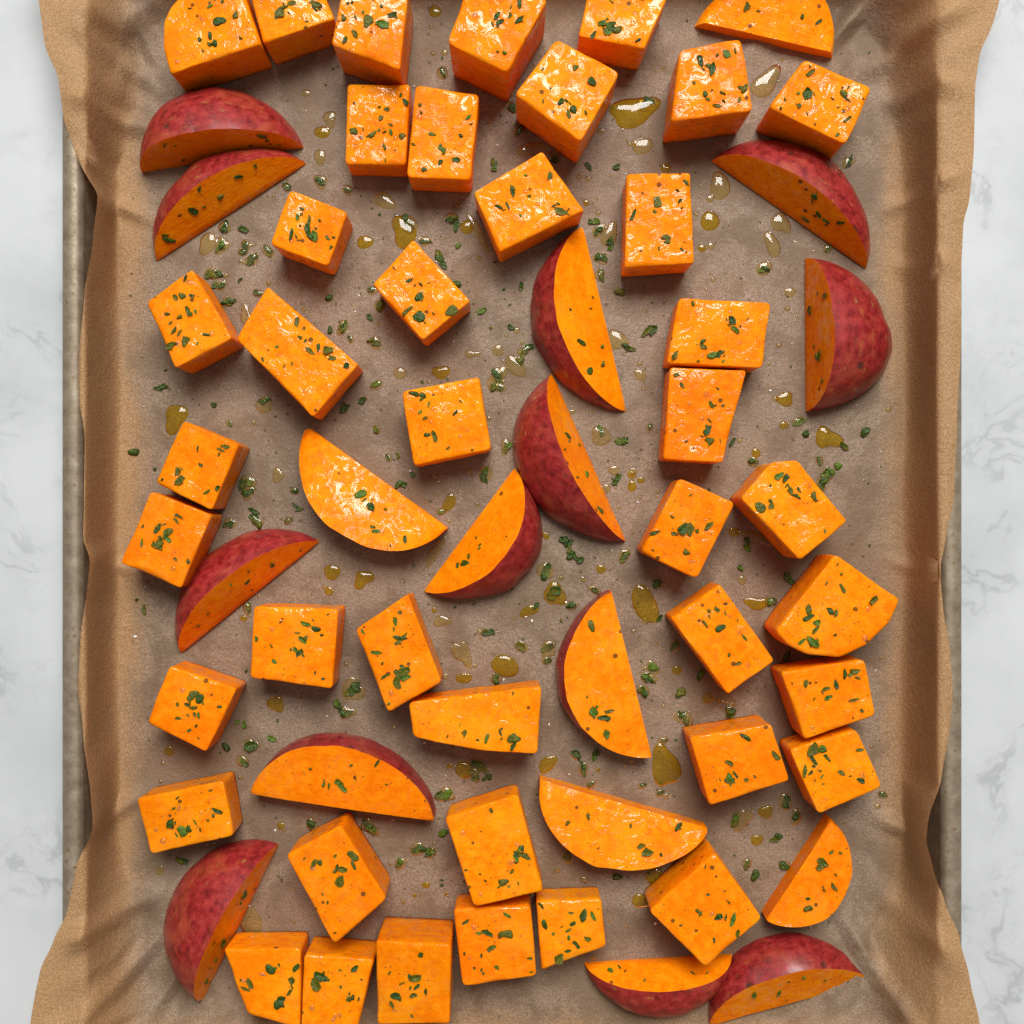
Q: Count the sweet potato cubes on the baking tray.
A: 41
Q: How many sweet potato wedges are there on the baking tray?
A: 17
